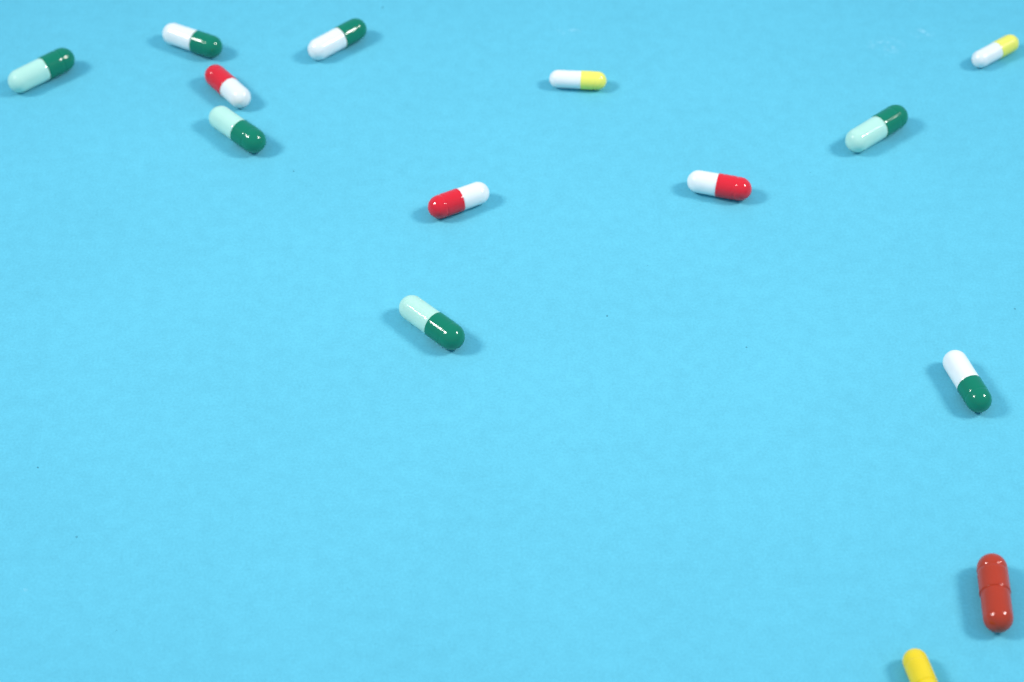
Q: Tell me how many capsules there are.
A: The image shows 14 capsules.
